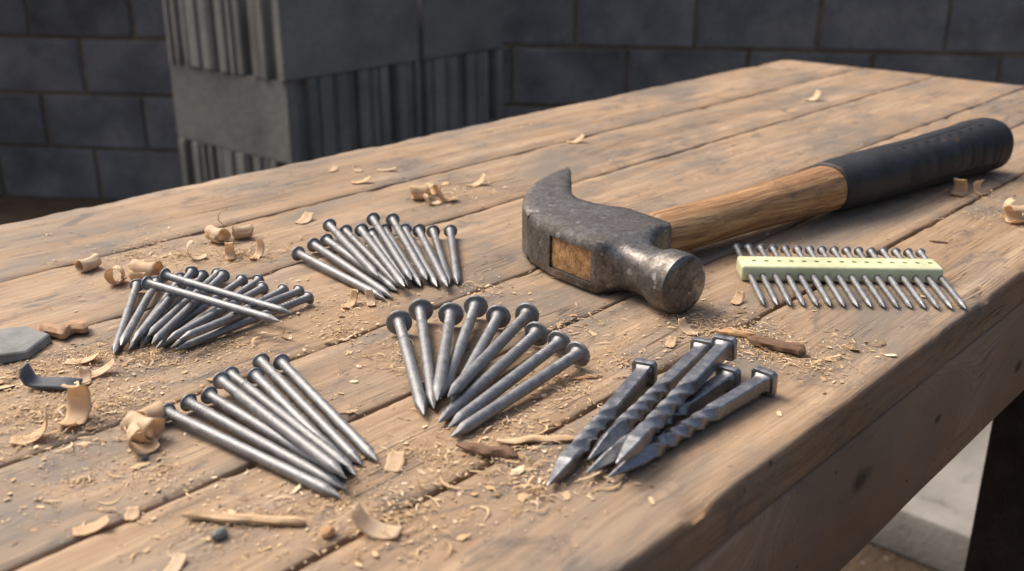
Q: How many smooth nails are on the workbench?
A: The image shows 62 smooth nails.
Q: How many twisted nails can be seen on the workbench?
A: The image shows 5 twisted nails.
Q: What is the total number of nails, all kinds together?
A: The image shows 67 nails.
